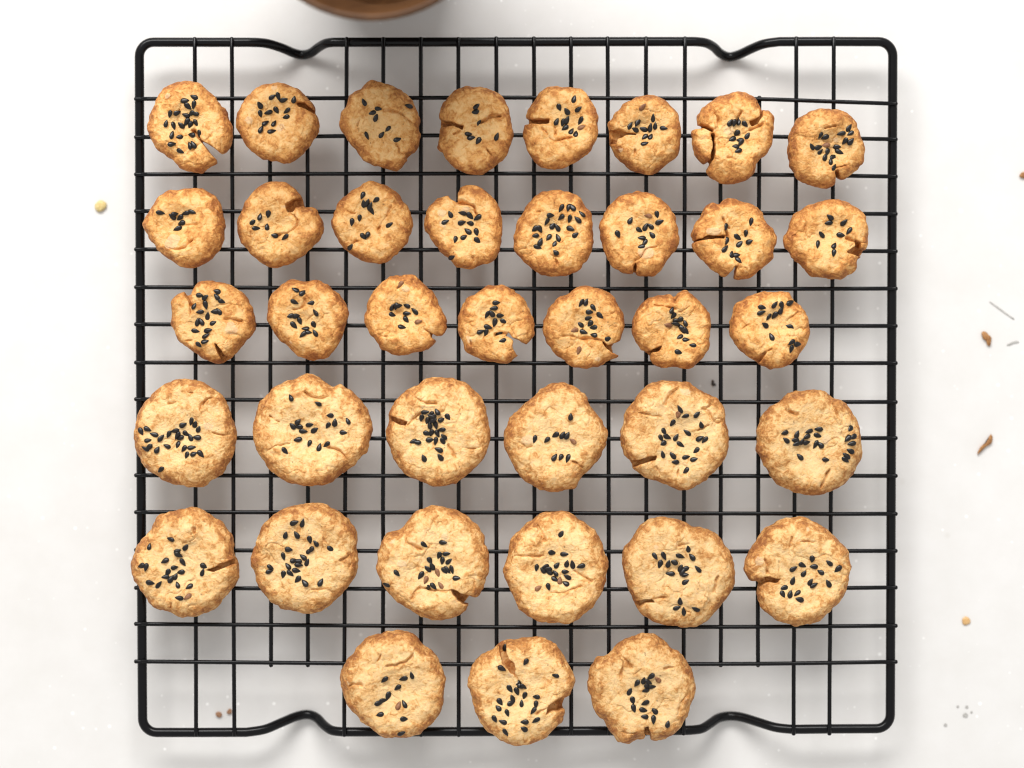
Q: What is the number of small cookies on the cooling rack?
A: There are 23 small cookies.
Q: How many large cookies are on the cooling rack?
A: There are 15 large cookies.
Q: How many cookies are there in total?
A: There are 38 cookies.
